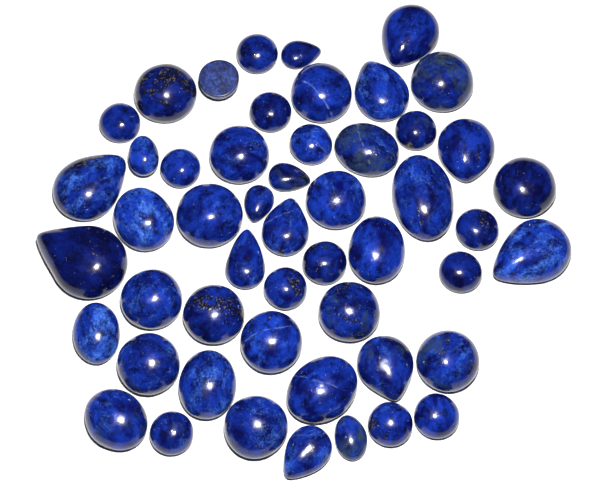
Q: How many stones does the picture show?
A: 51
